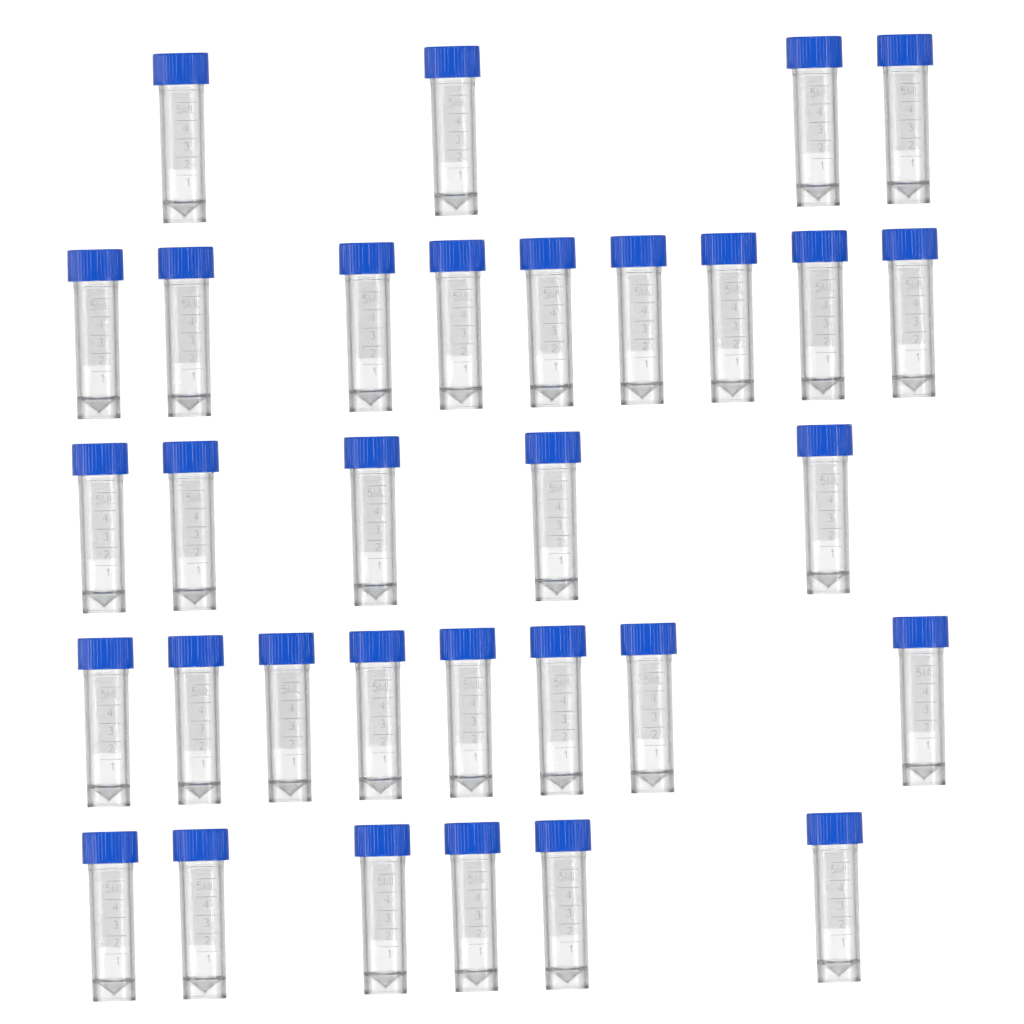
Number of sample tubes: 32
